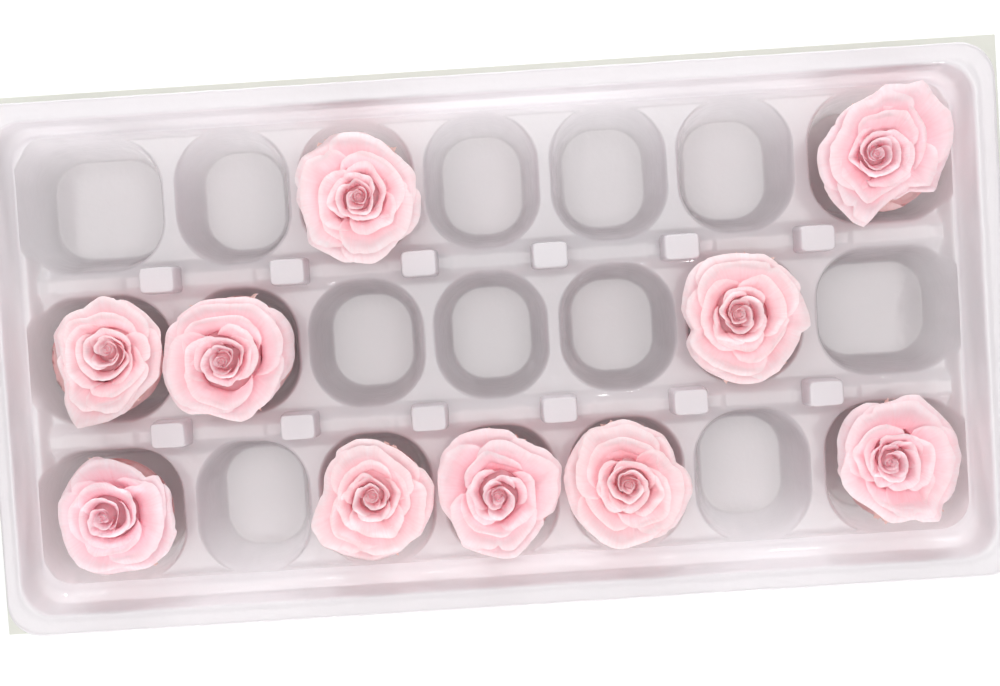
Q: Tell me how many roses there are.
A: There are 10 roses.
